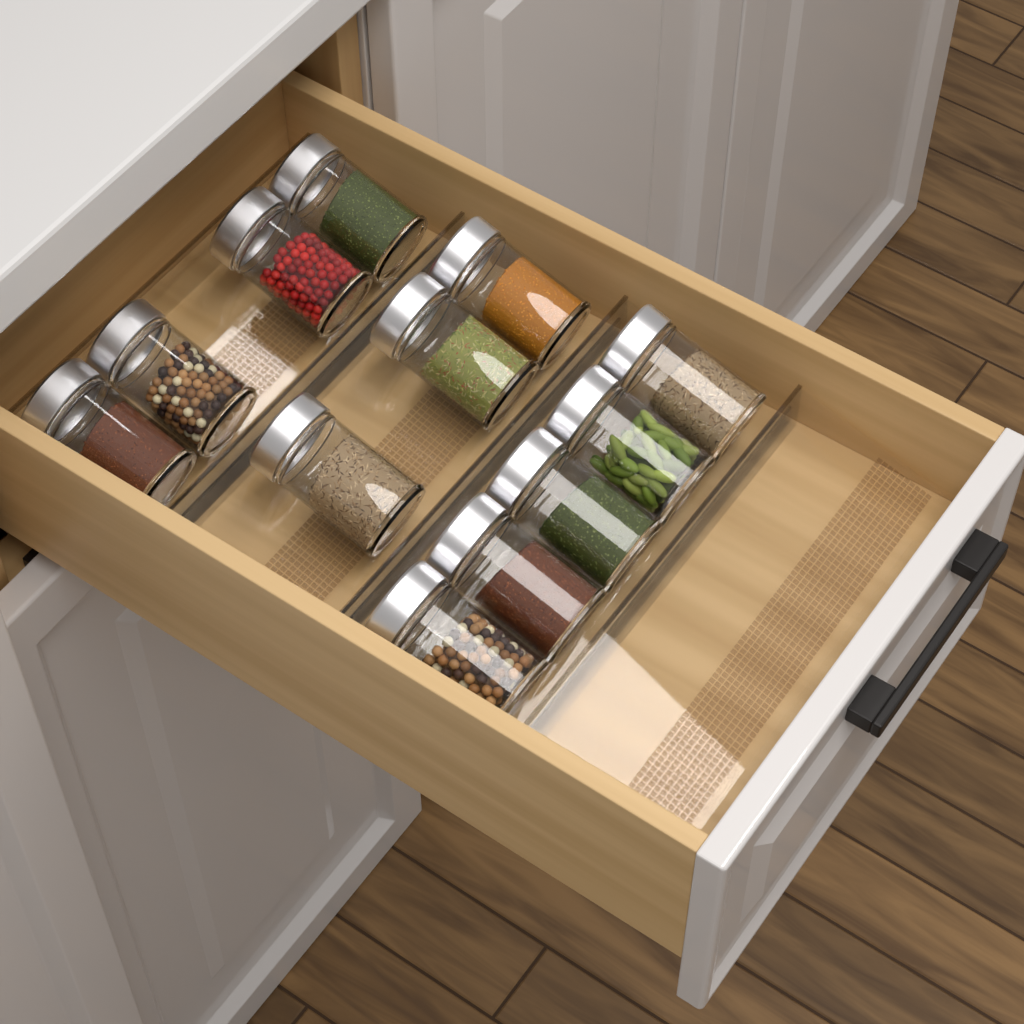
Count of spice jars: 12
